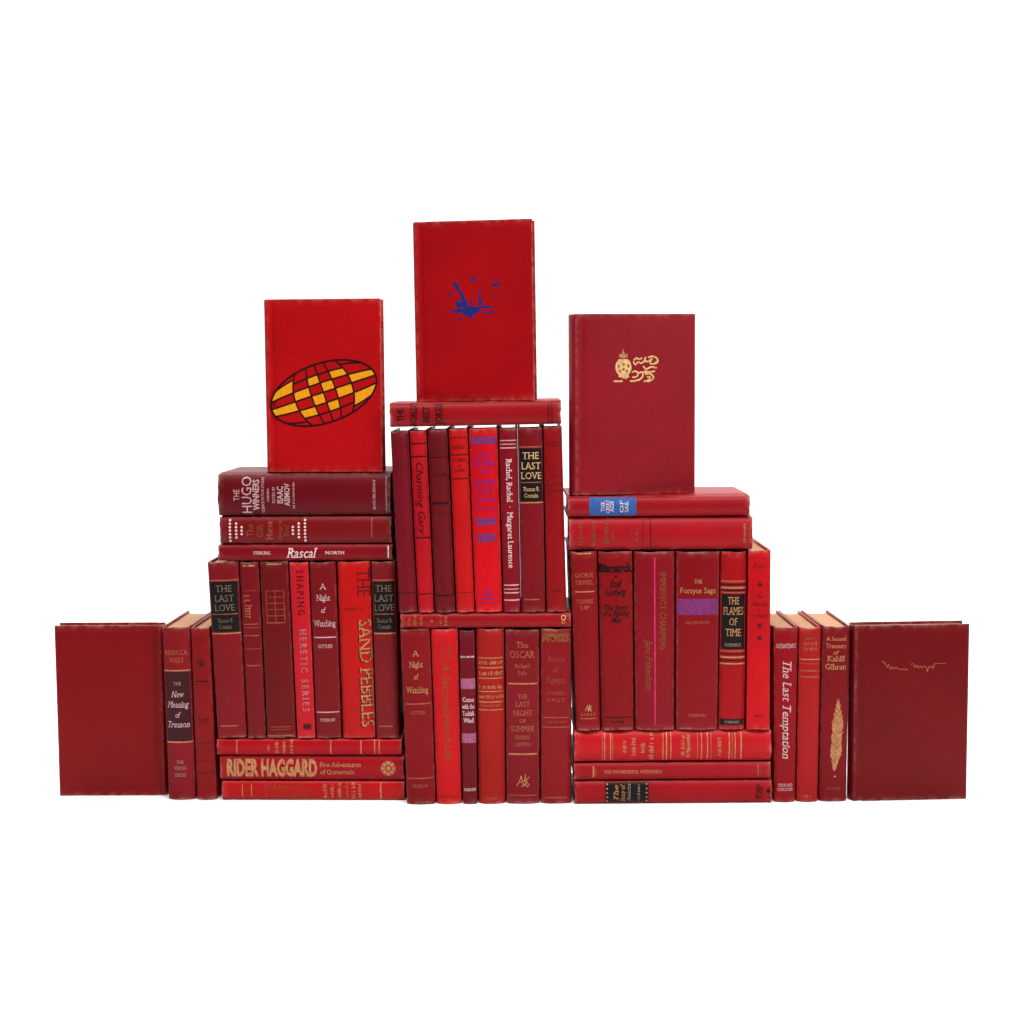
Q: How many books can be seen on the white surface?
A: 50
